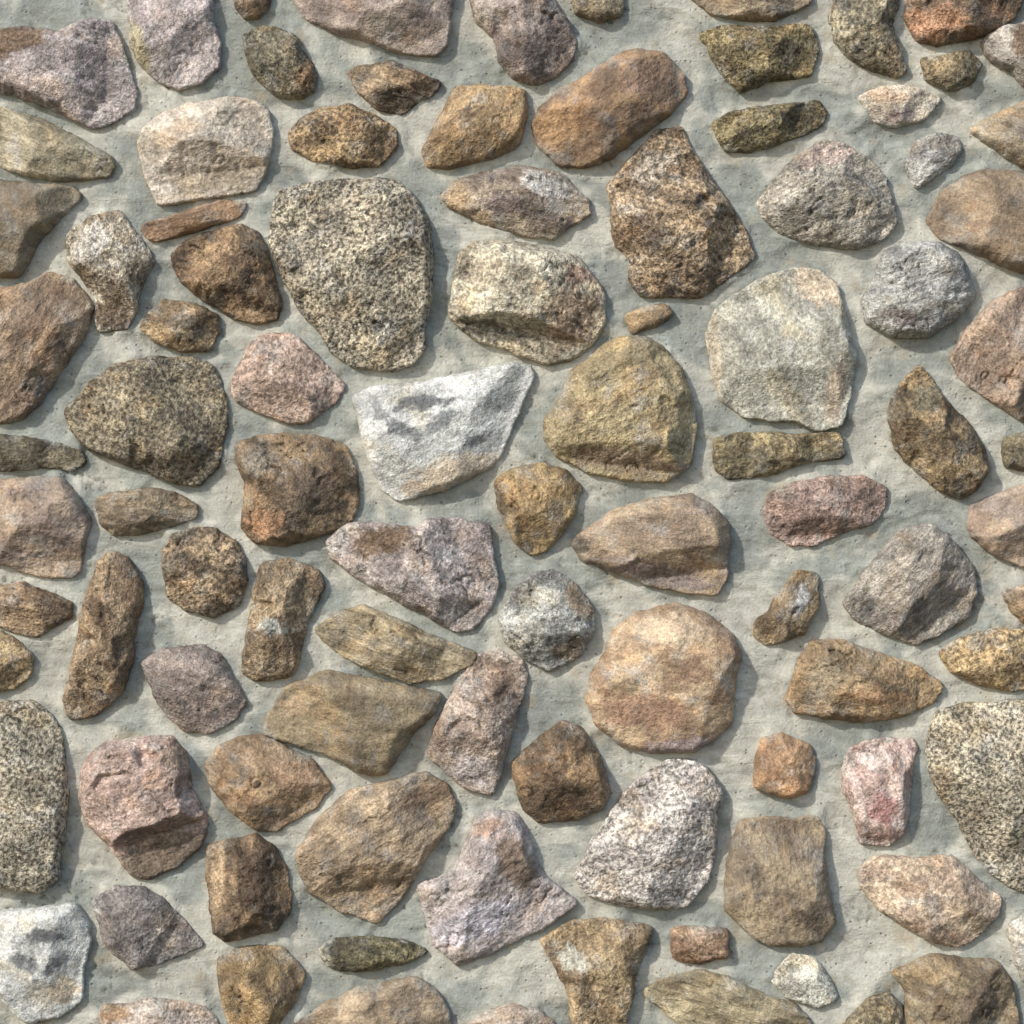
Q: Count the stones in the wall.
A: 98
